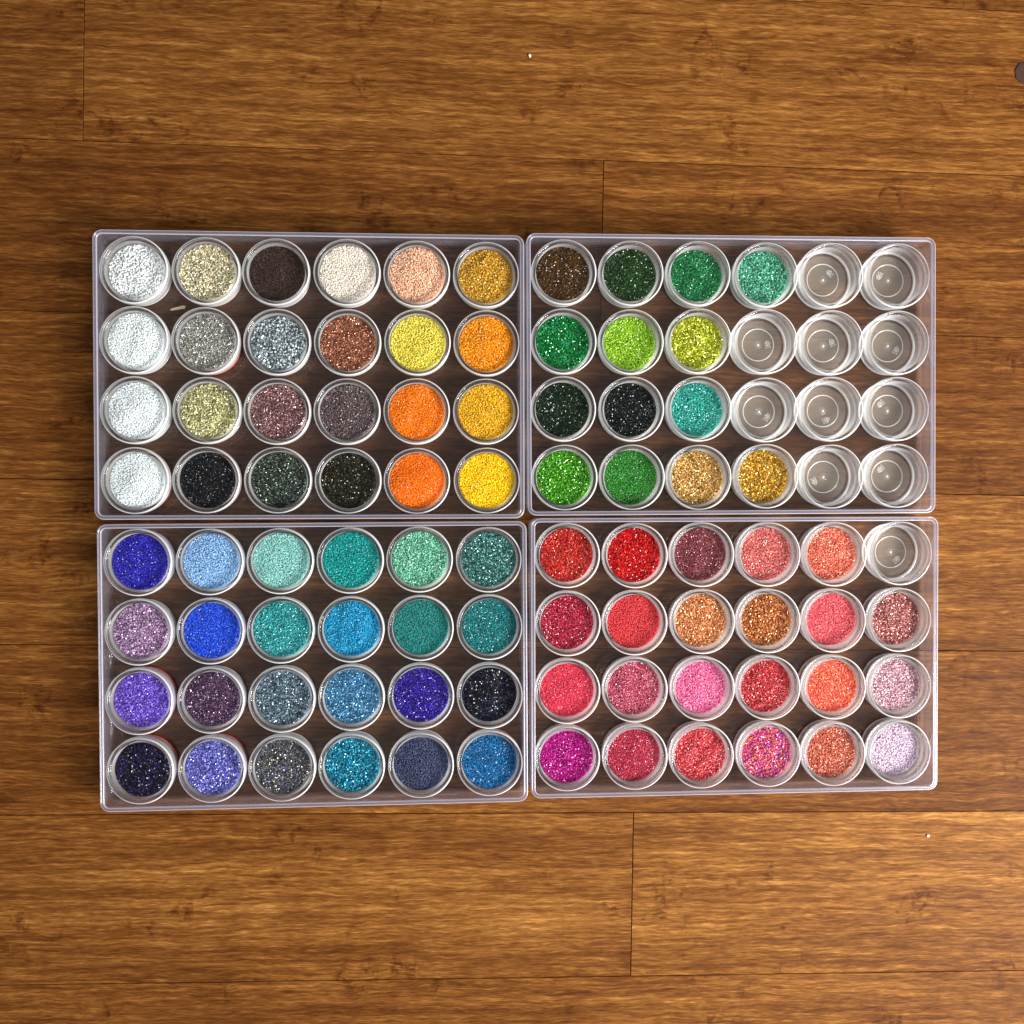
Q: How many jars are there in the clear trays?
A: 96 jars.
